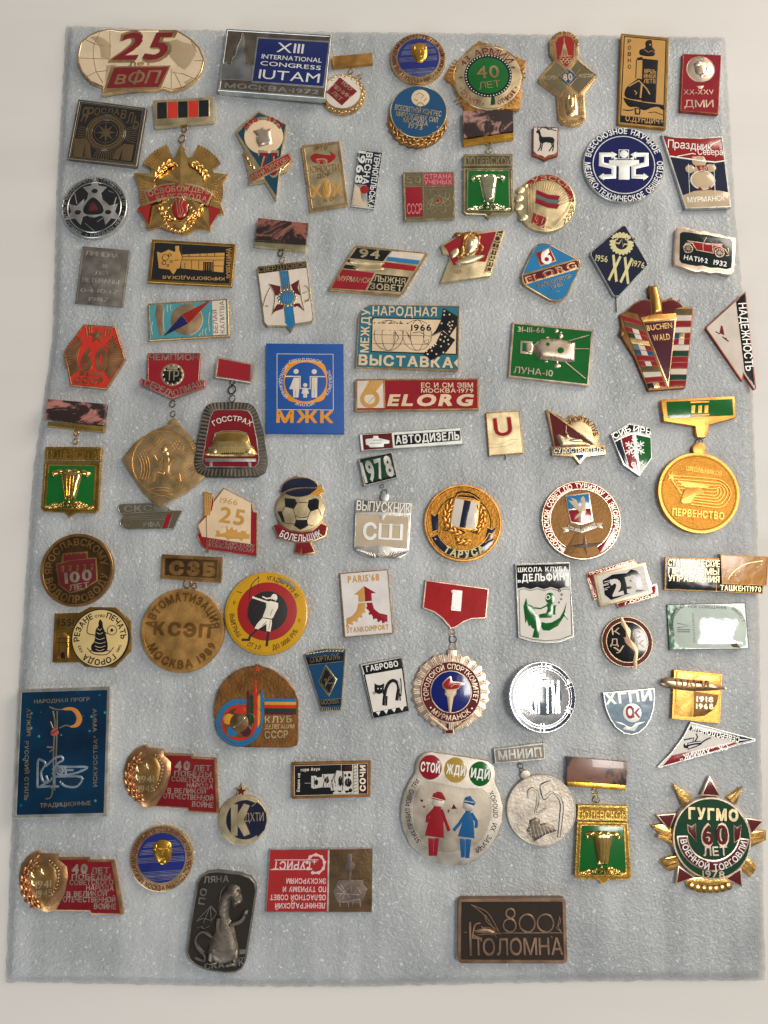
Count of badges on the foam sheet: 82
